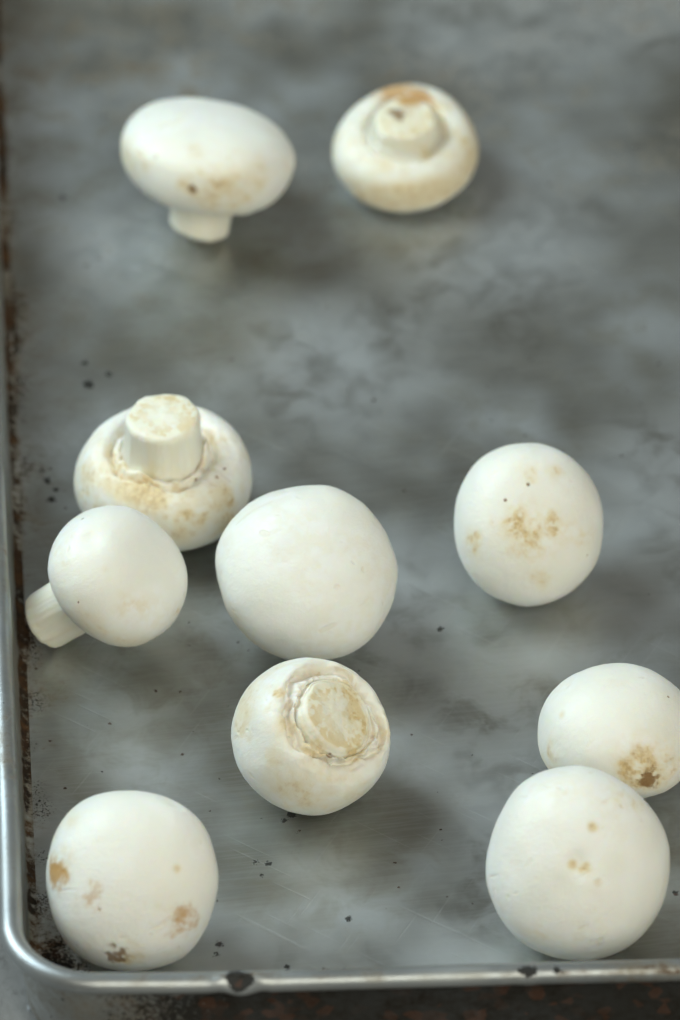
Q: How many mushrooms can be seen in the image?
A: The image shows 10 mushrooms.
